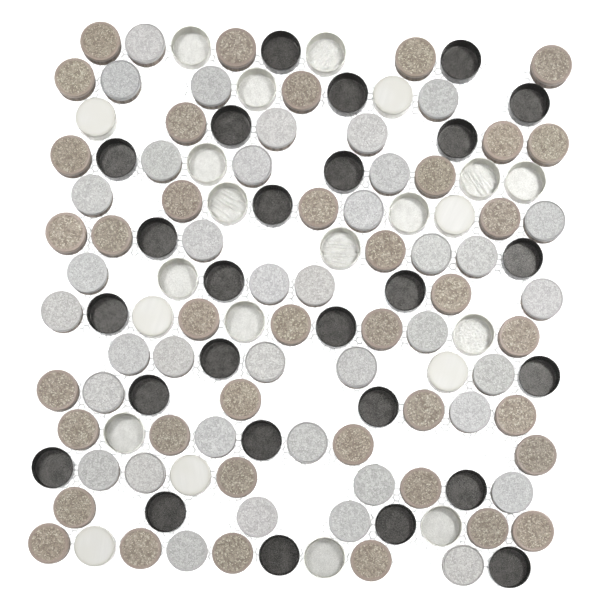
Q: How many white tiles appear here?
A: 22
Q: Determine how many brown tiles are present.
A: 39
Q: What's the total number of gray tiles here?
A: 38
